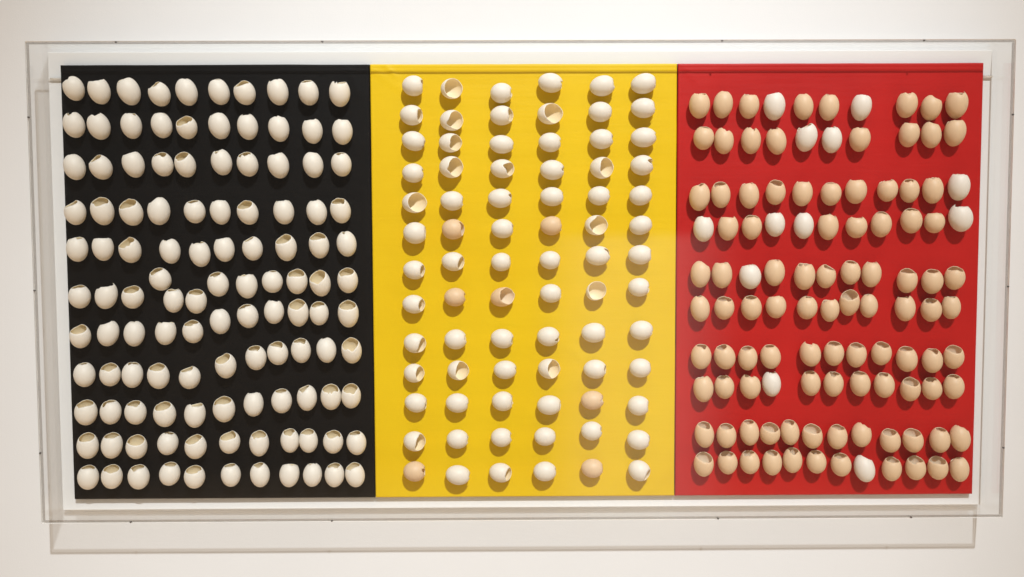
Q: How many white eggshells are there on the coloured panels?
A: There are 200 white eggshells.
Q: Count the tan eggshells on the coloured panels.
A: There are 105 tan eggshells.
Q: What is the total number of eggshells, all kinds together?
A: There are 305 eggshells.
